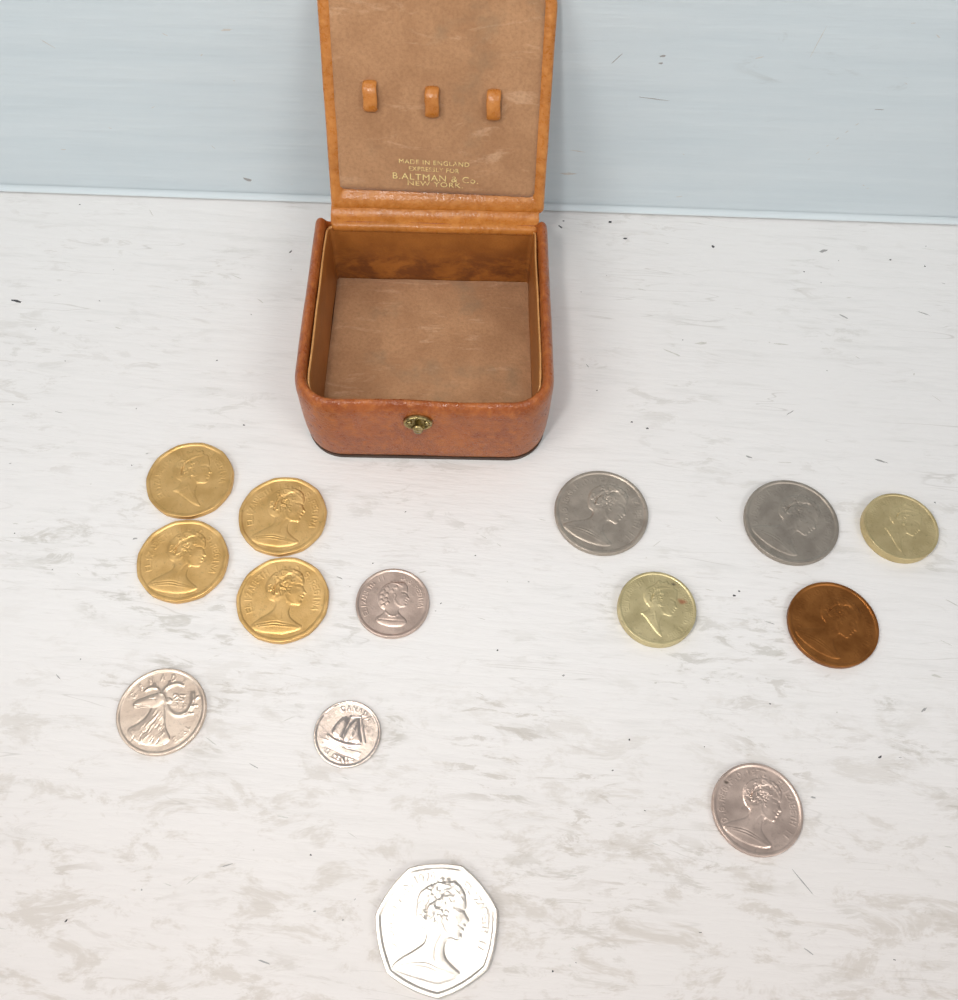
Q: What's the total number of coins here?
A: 14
